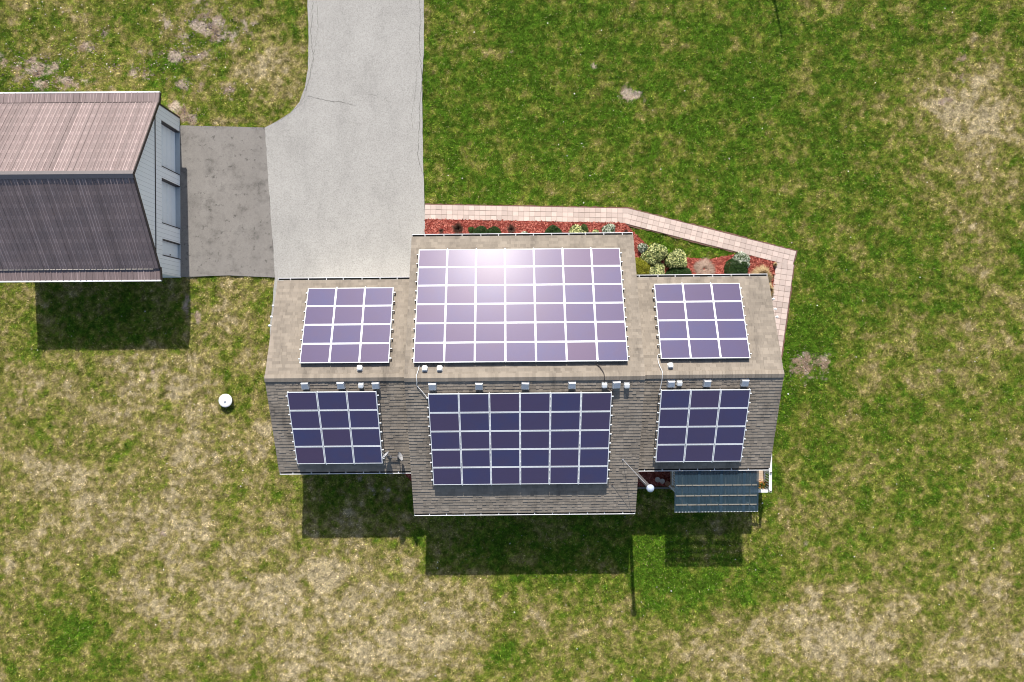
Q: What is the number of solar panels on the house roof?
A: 120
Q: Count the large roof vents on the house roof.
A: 11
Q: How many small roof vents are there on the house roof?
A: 8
